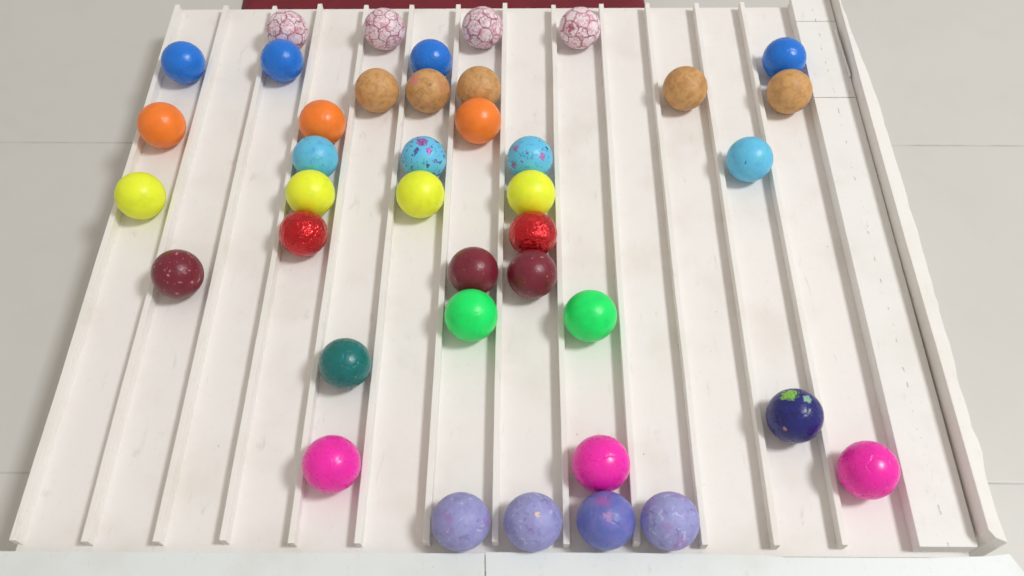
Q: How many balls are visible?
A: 40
